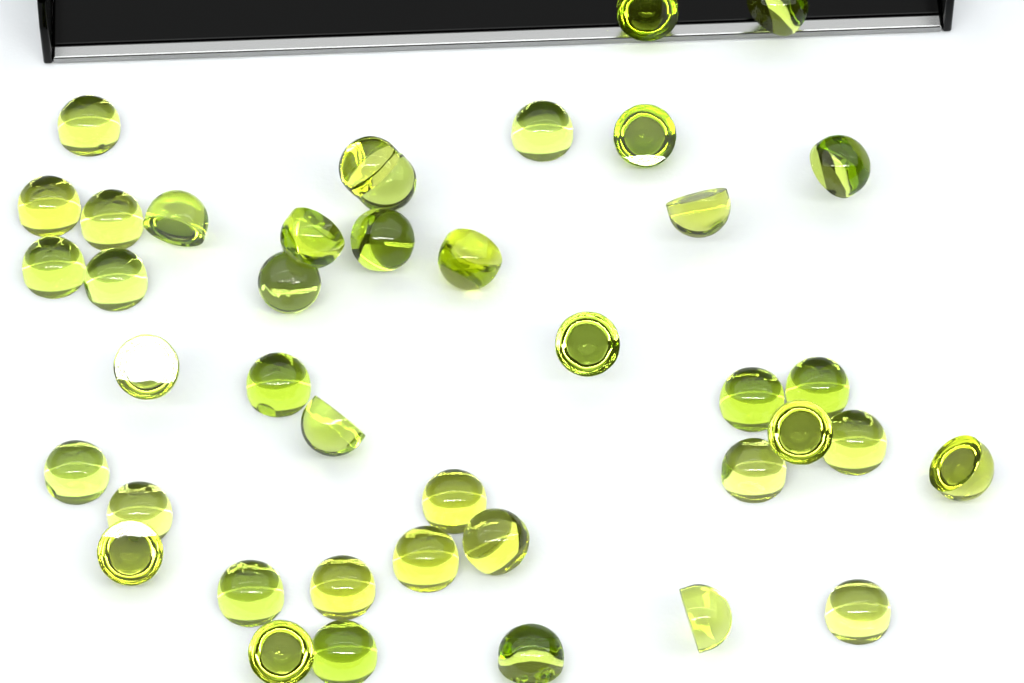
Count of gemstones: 41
